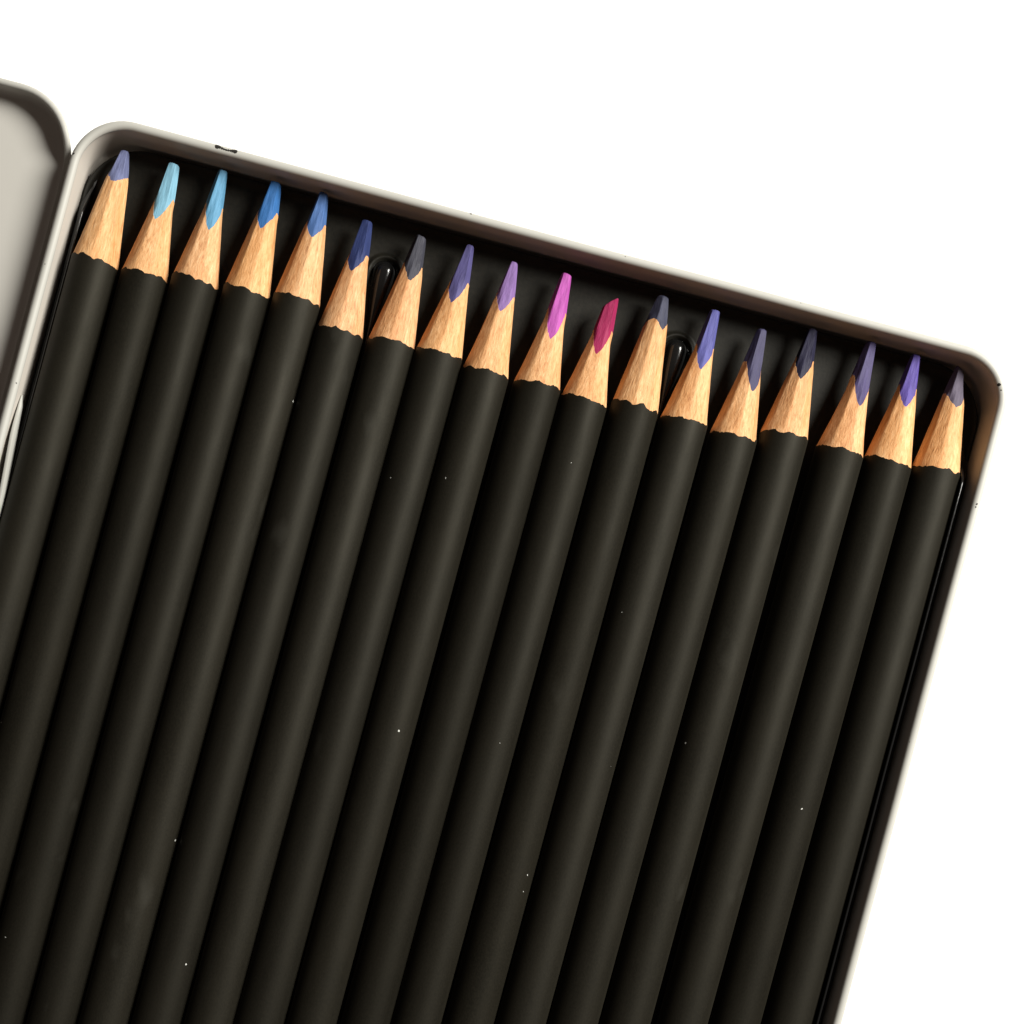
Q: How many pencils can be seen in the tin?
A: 18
